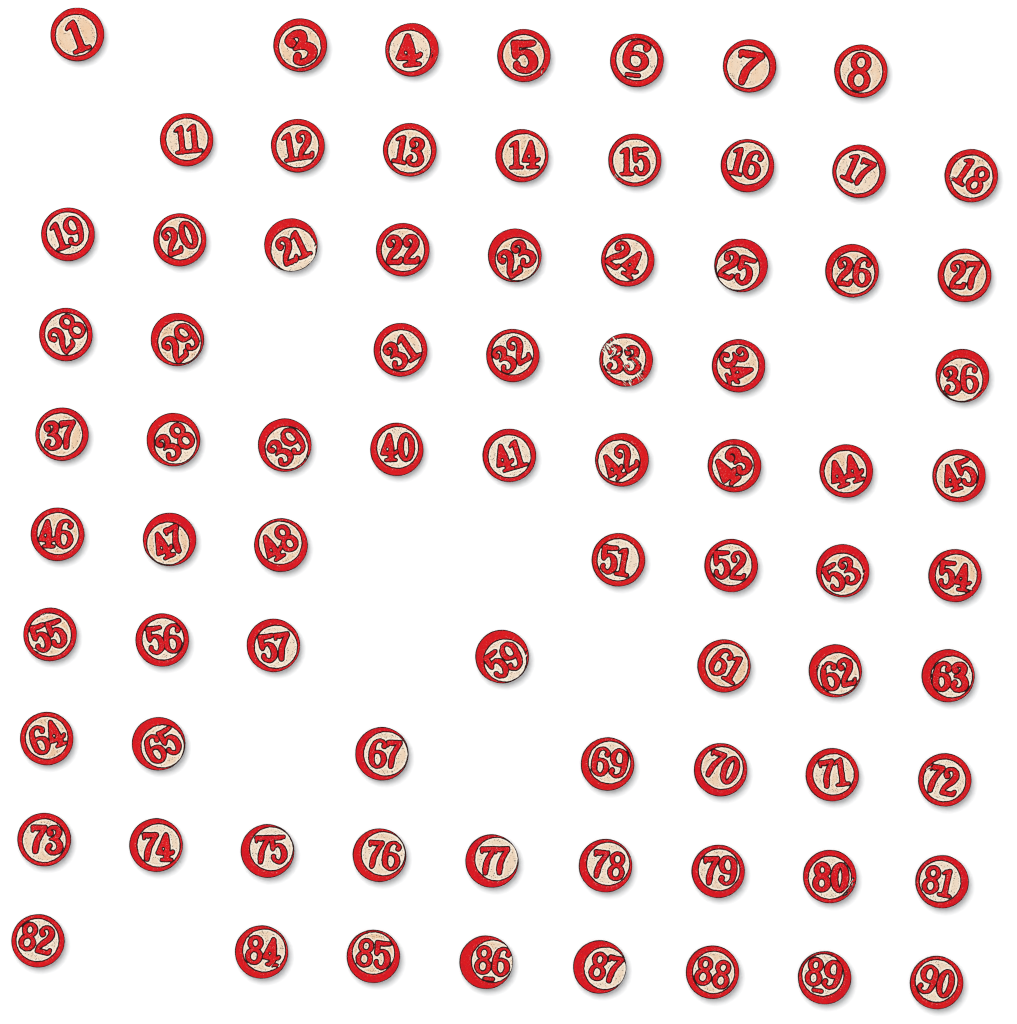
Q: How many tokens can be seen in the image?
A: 78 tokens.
